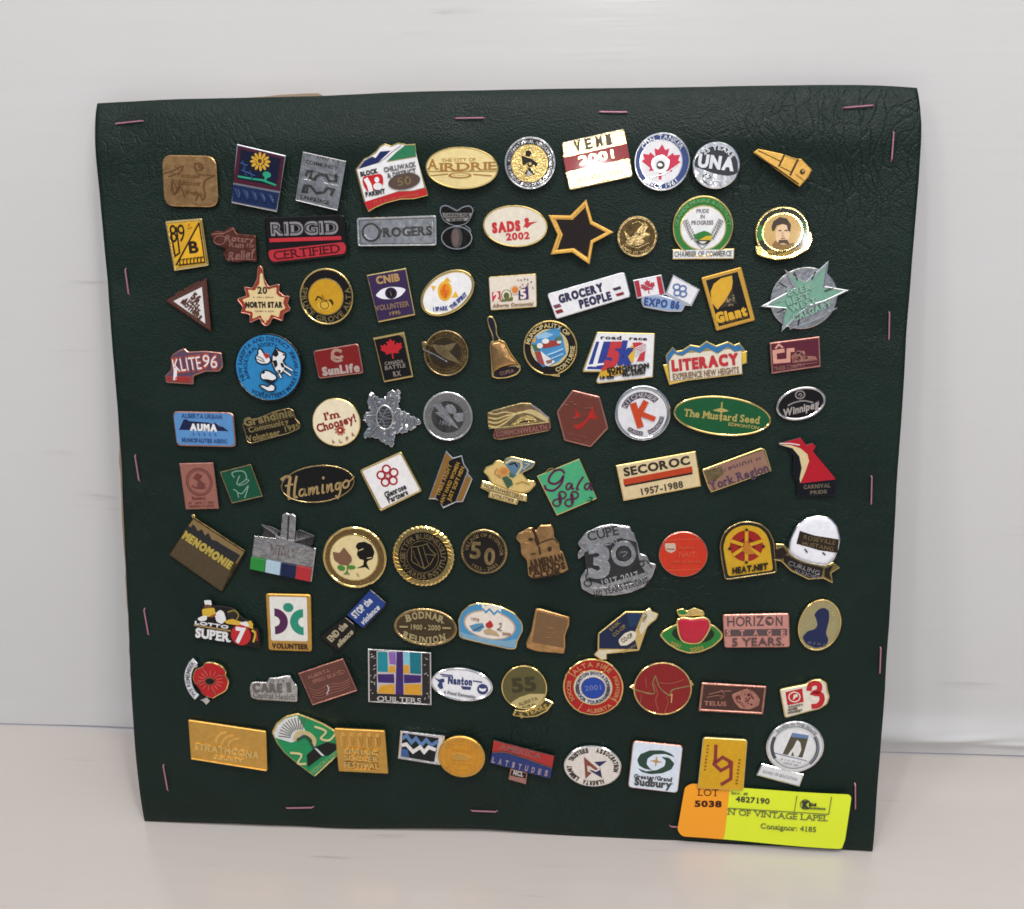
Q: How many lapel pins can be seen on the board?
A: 100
